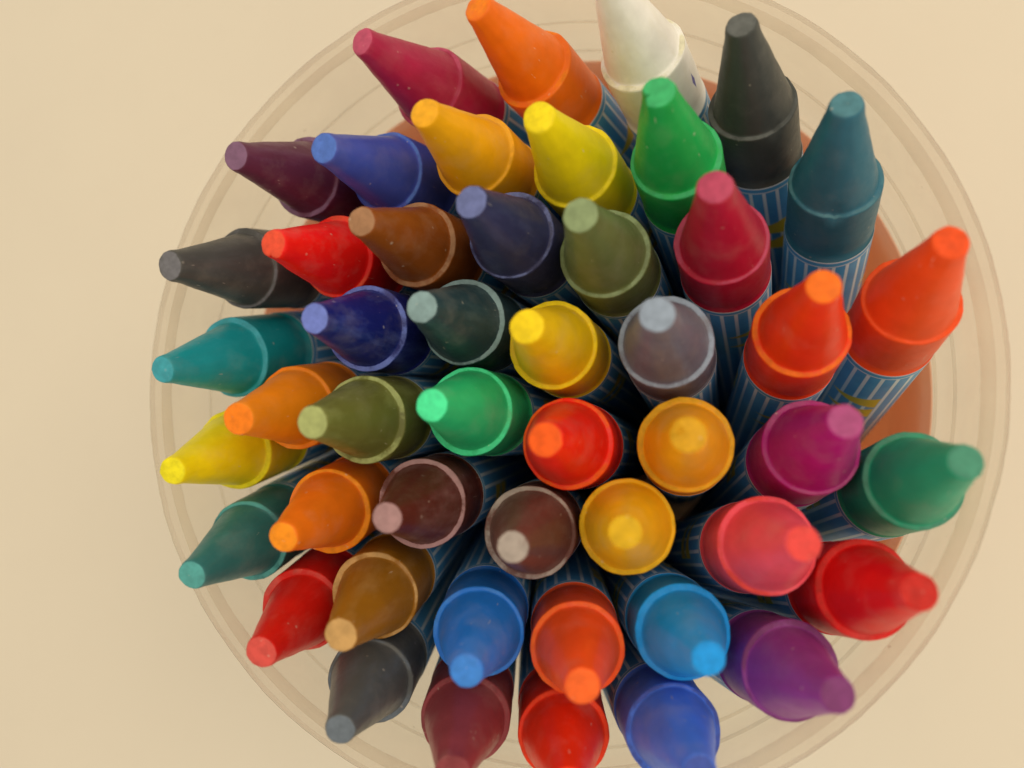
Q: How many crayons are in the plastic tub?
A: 48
